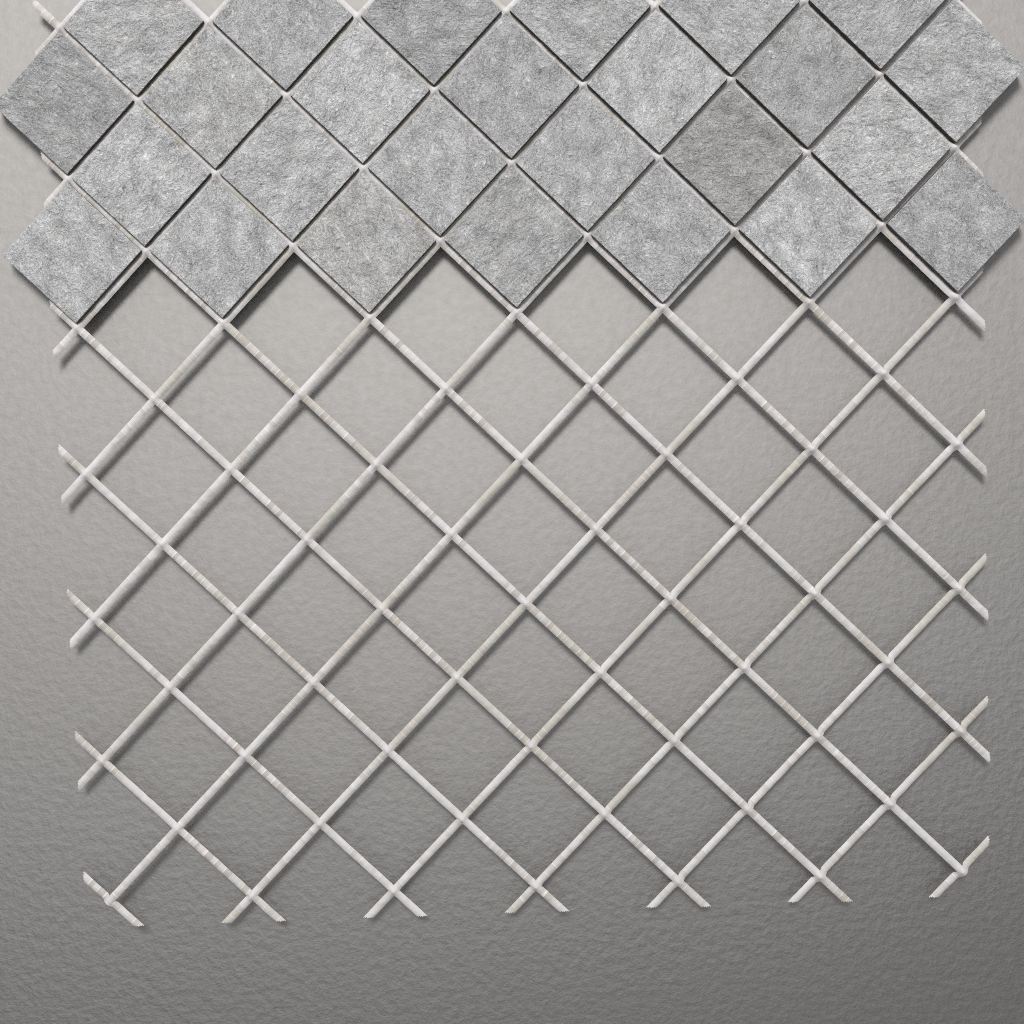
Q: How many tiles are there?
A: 26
